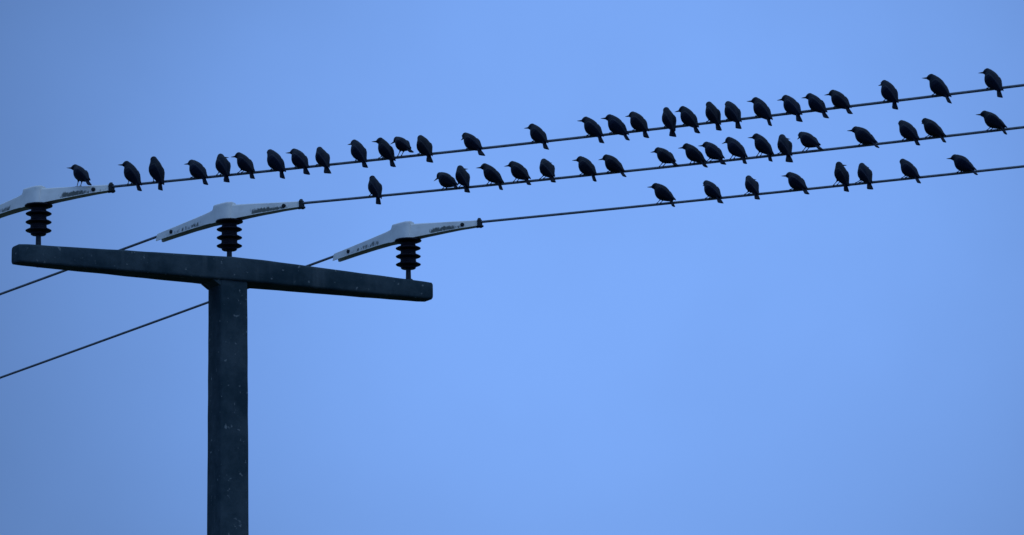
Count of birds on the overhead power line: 56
